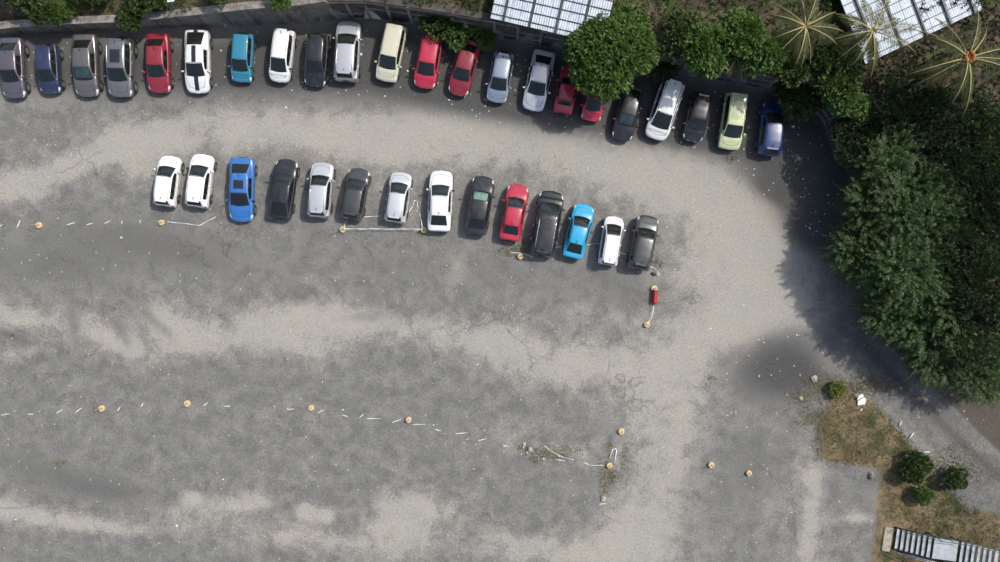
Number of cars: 36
